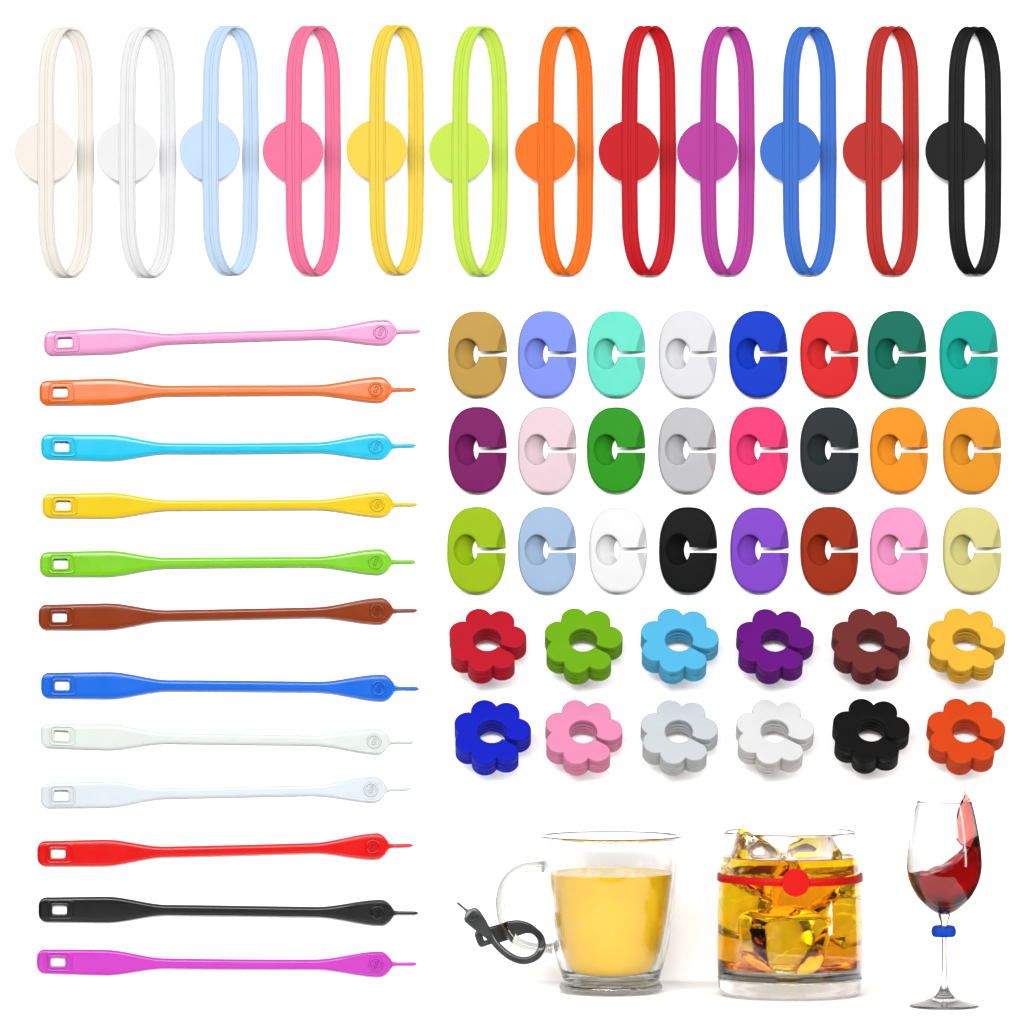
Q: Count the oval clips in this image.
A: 25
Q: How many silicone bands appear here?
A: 13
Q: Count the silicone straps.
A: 13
